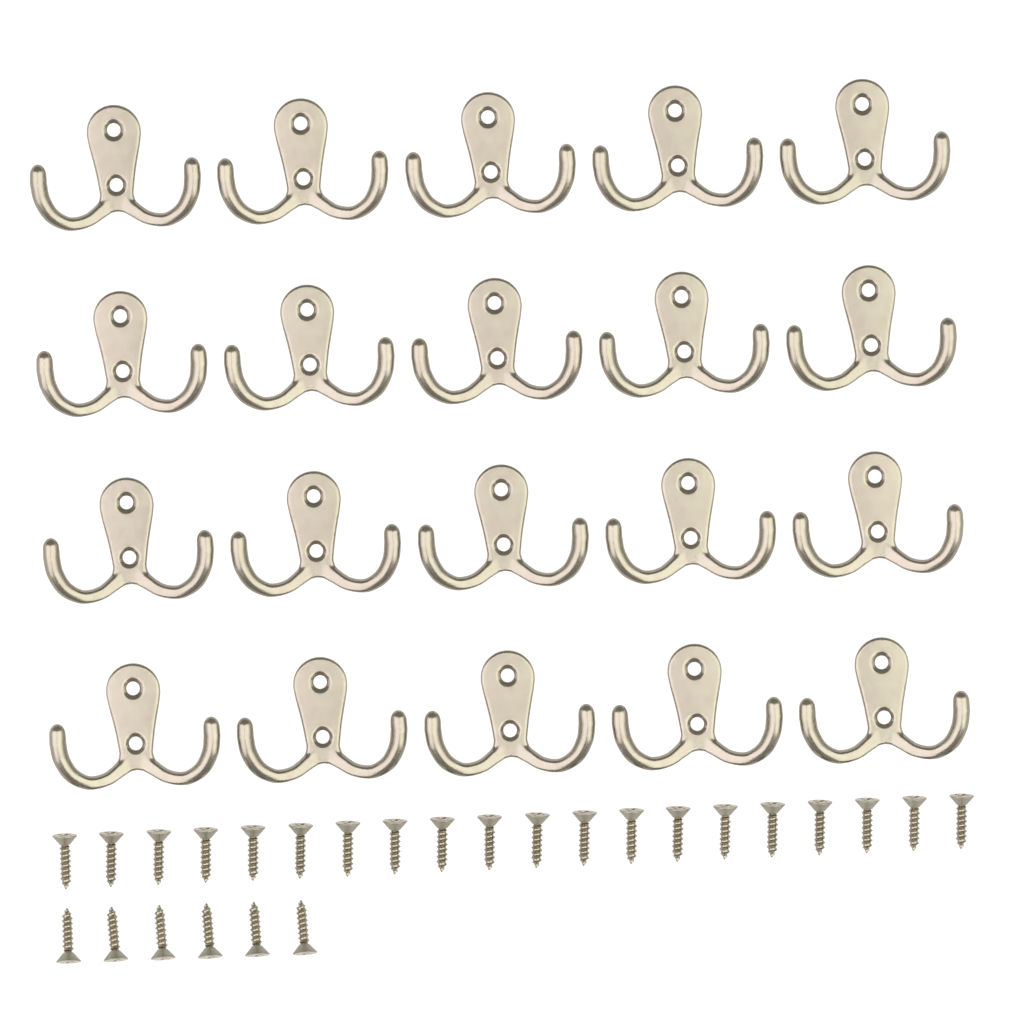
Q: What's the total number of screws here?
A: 26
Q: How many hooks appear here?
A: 20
